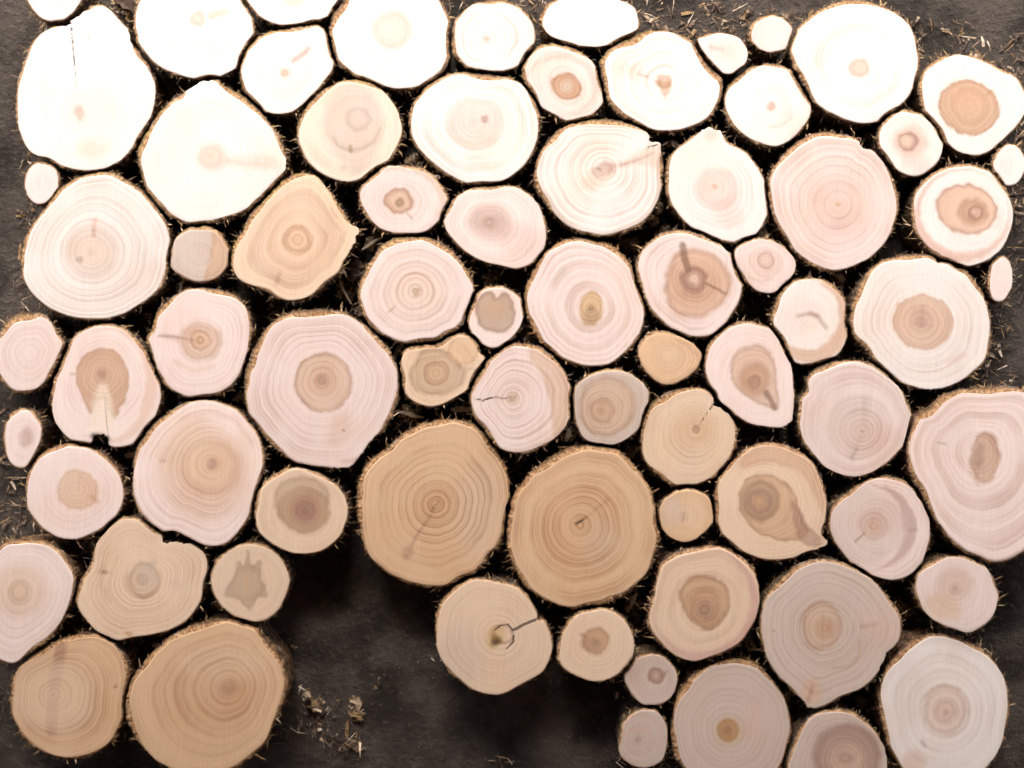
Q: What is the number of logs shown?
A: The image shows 74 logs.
